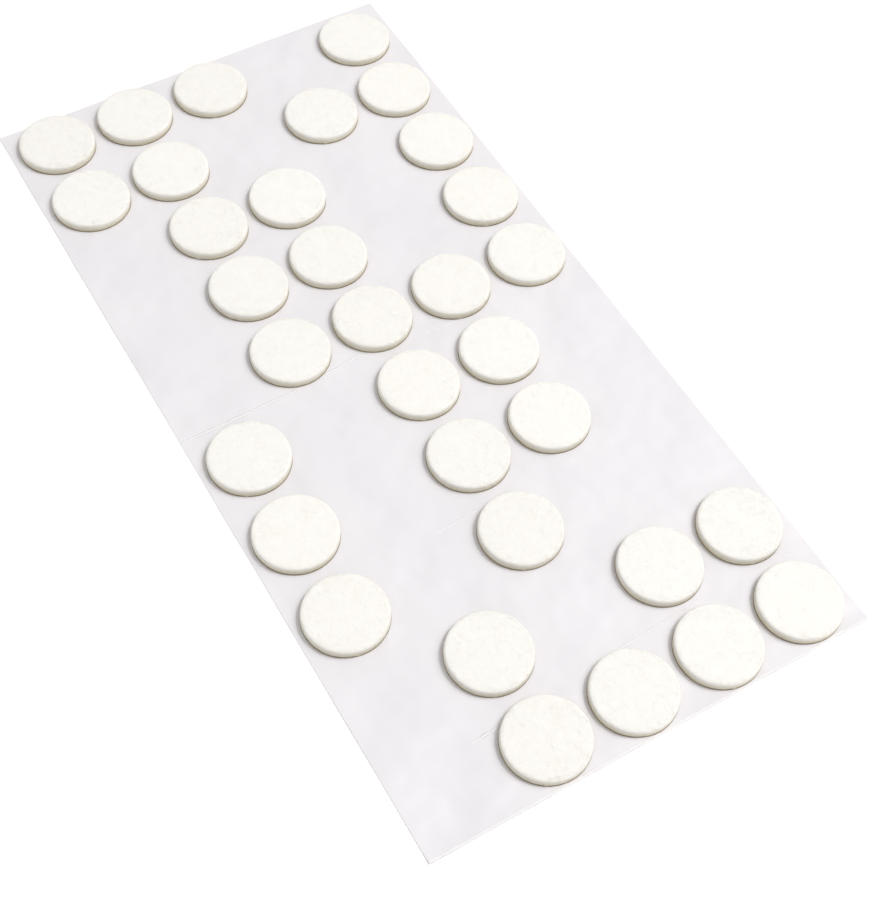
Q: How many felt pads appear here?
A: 33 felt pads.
